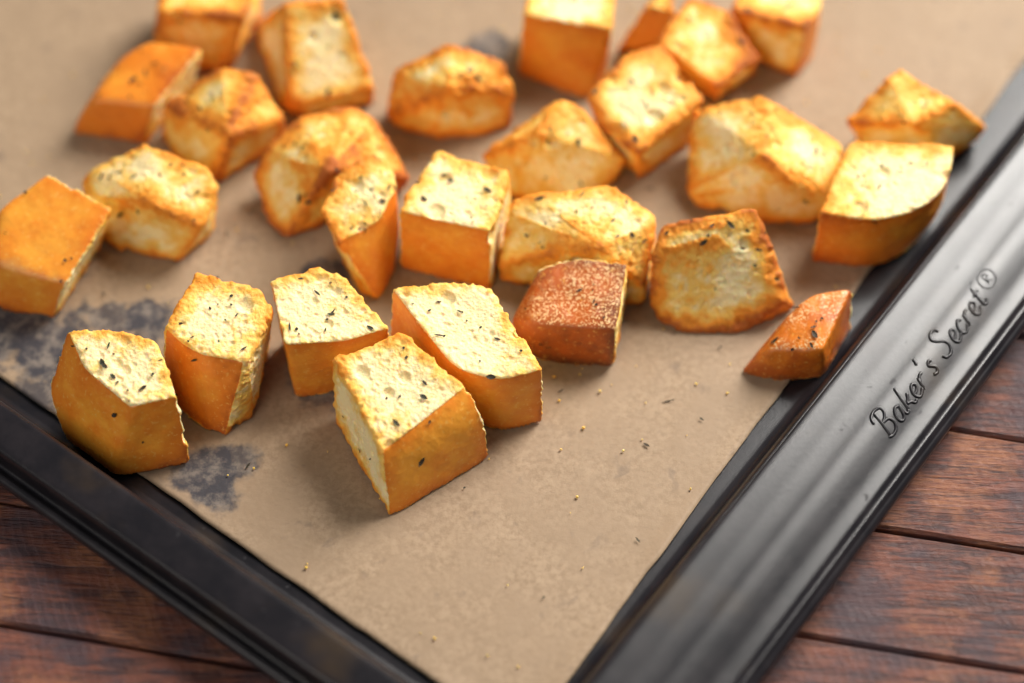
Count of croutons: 28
